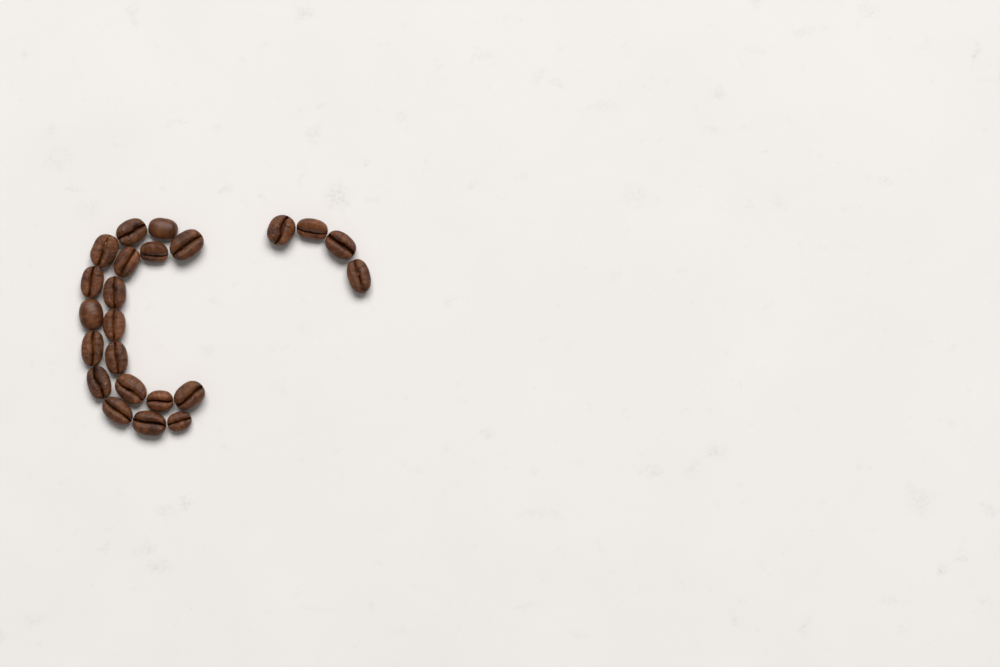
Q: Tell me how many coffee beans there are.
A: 23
